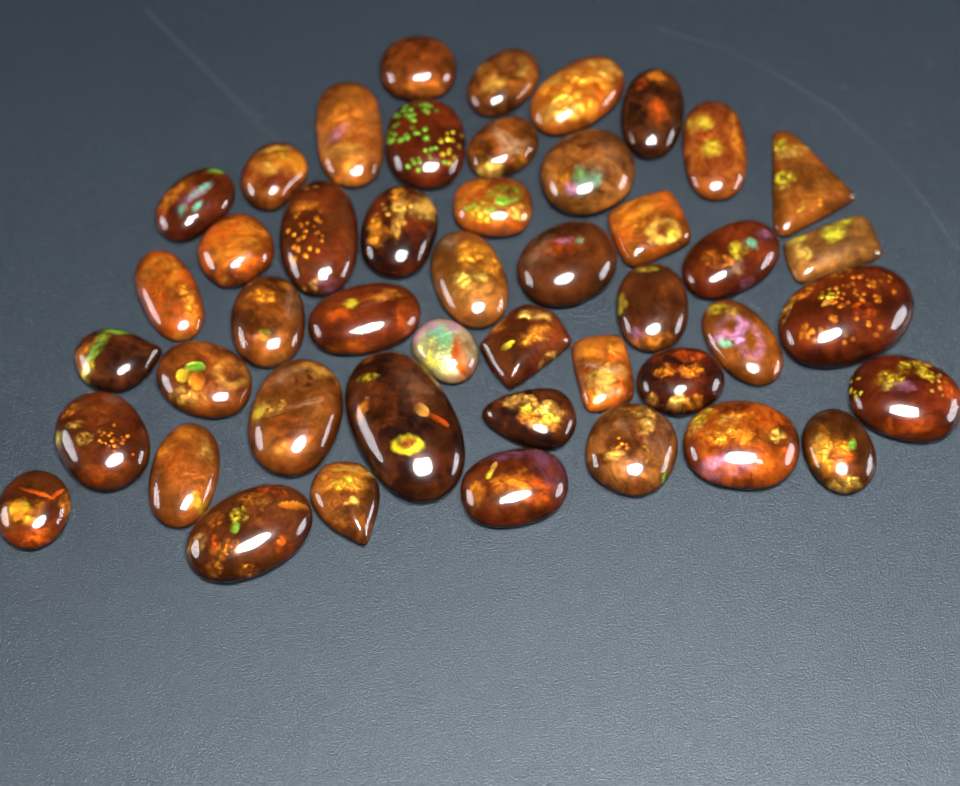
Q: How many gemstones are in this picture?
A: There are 46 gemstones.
